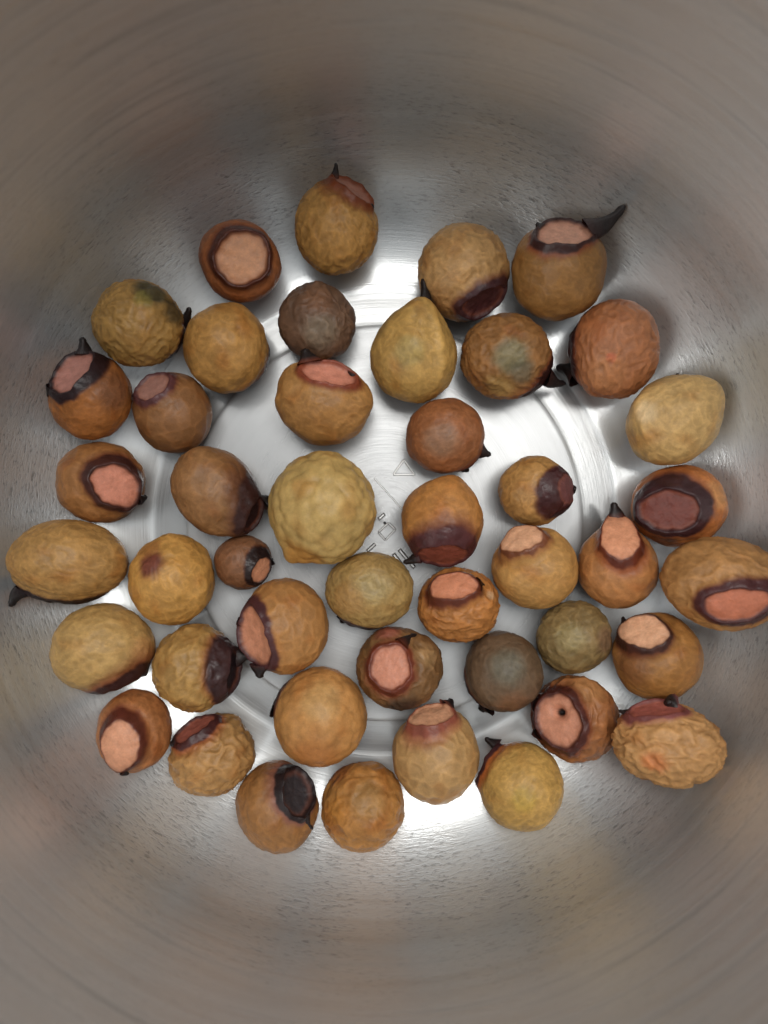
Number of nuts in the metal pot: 45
